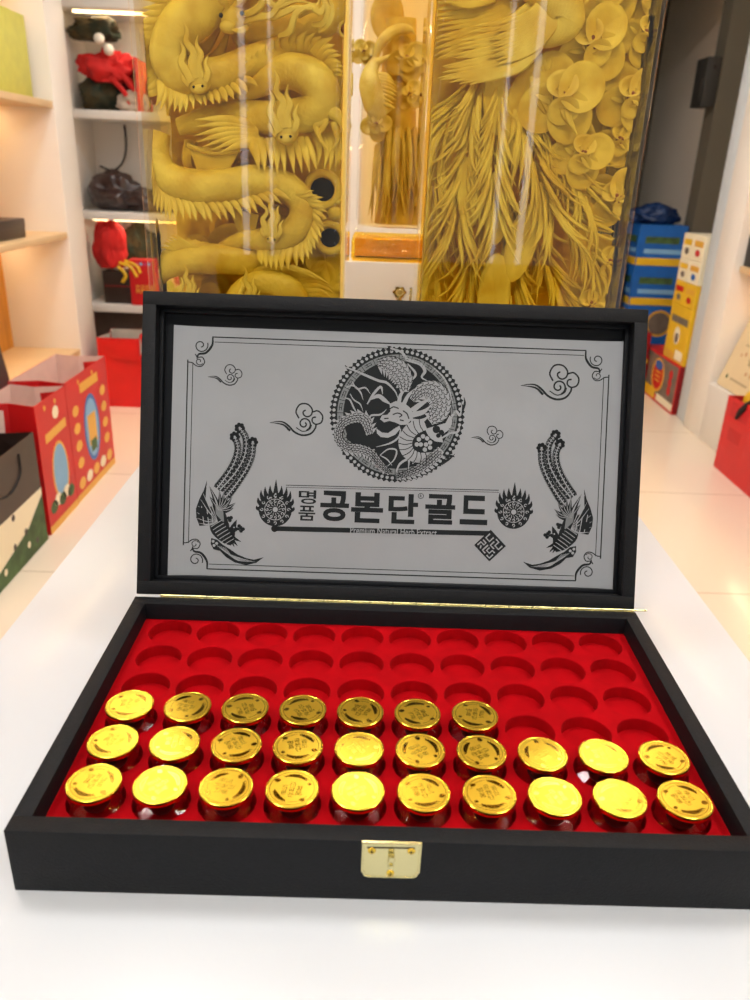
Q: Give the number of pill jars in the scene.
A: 27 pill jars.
